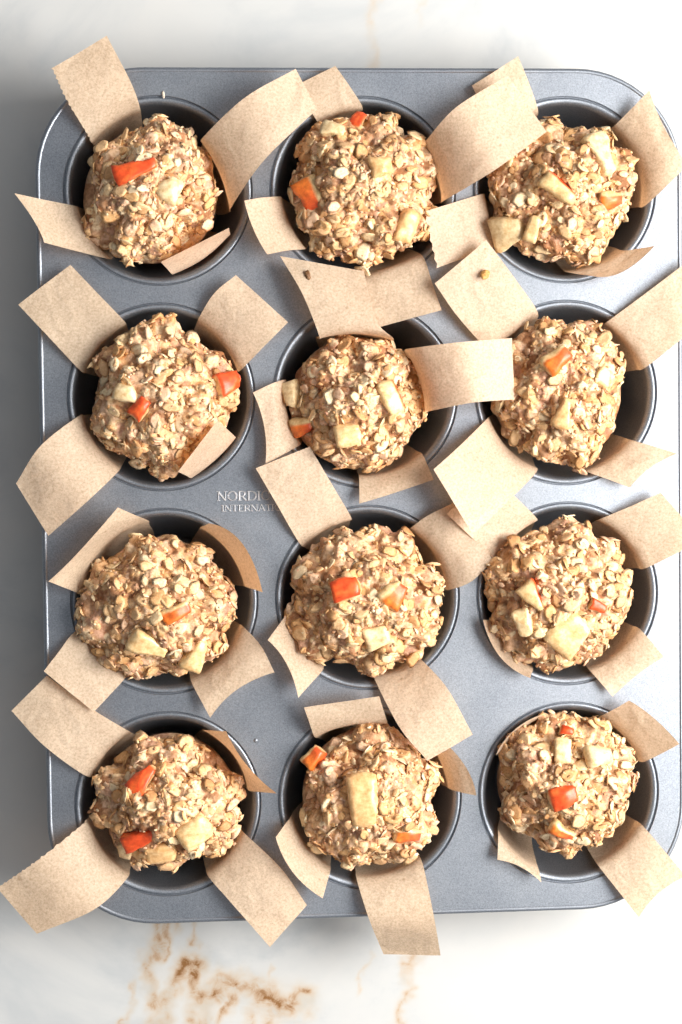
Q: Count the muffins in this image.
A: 12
